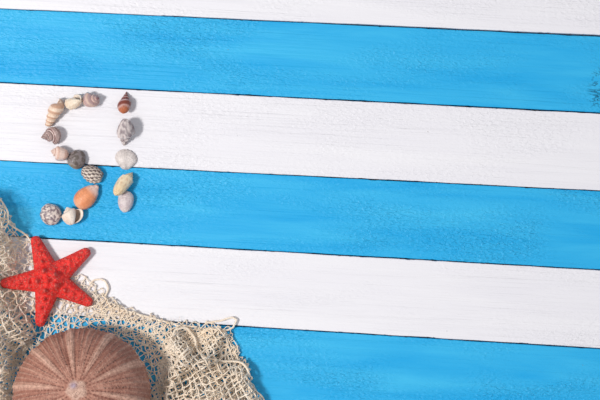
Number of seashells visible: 15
